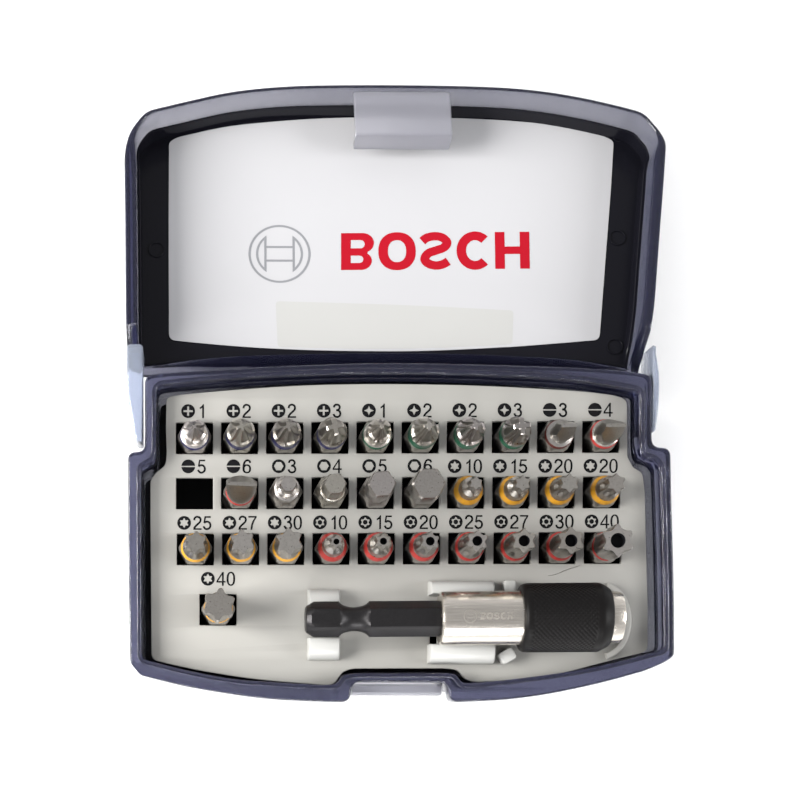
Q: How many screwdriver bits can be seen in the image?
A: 30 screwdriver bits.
